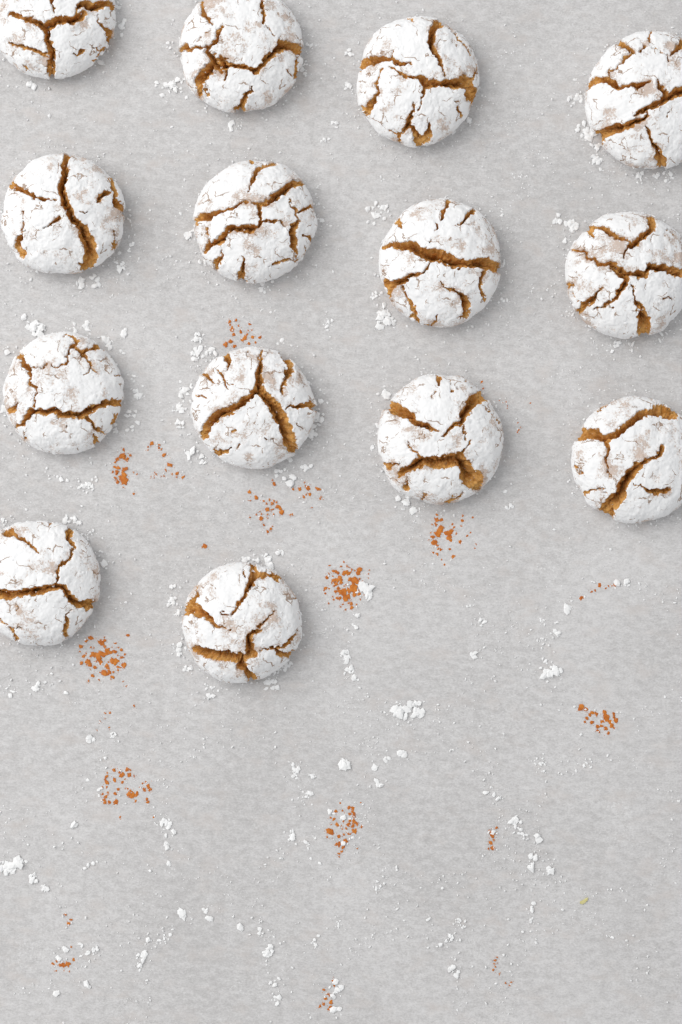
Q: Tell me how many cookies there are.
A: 14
